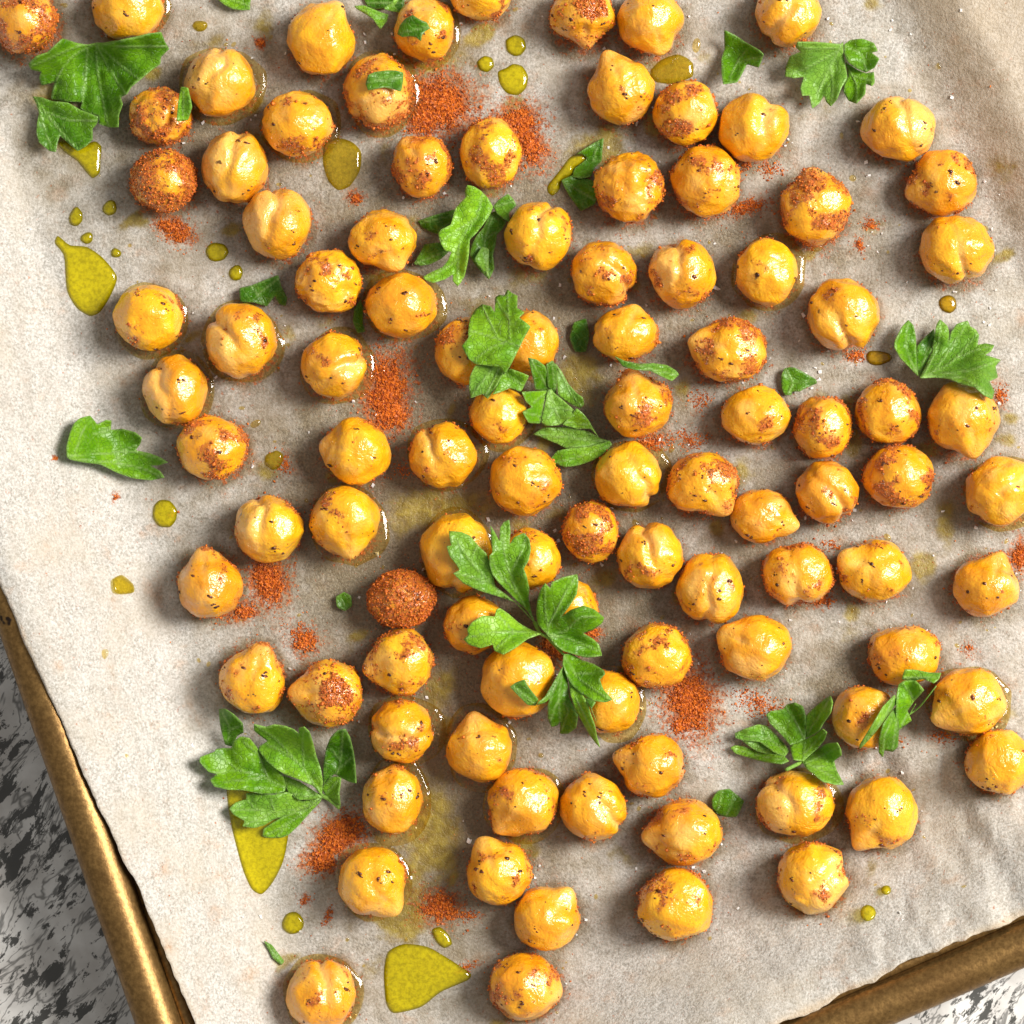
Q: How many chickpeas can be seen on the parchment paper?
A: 99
